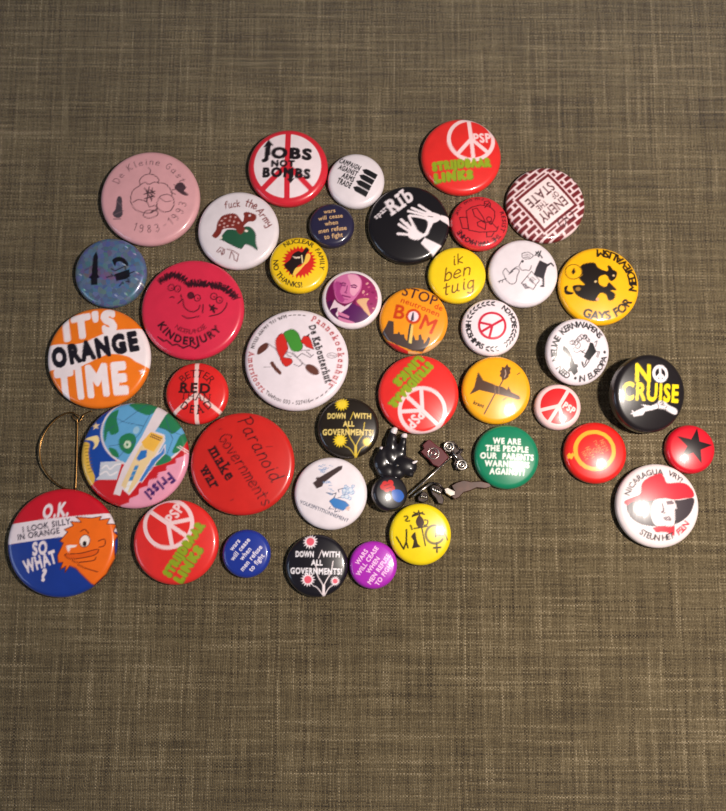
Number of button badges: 41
